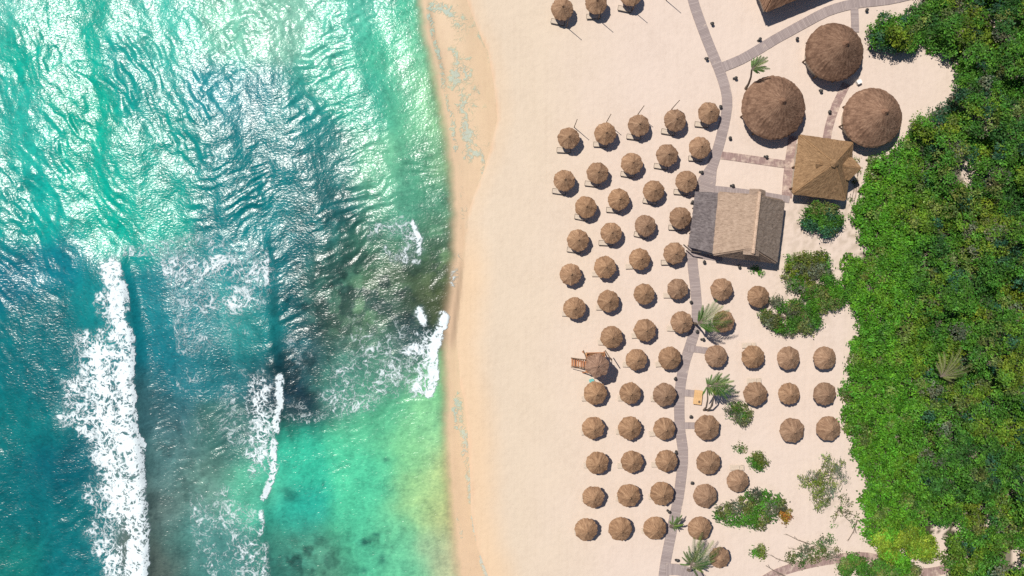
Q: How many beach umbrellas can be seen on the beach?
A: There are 67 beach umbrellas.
